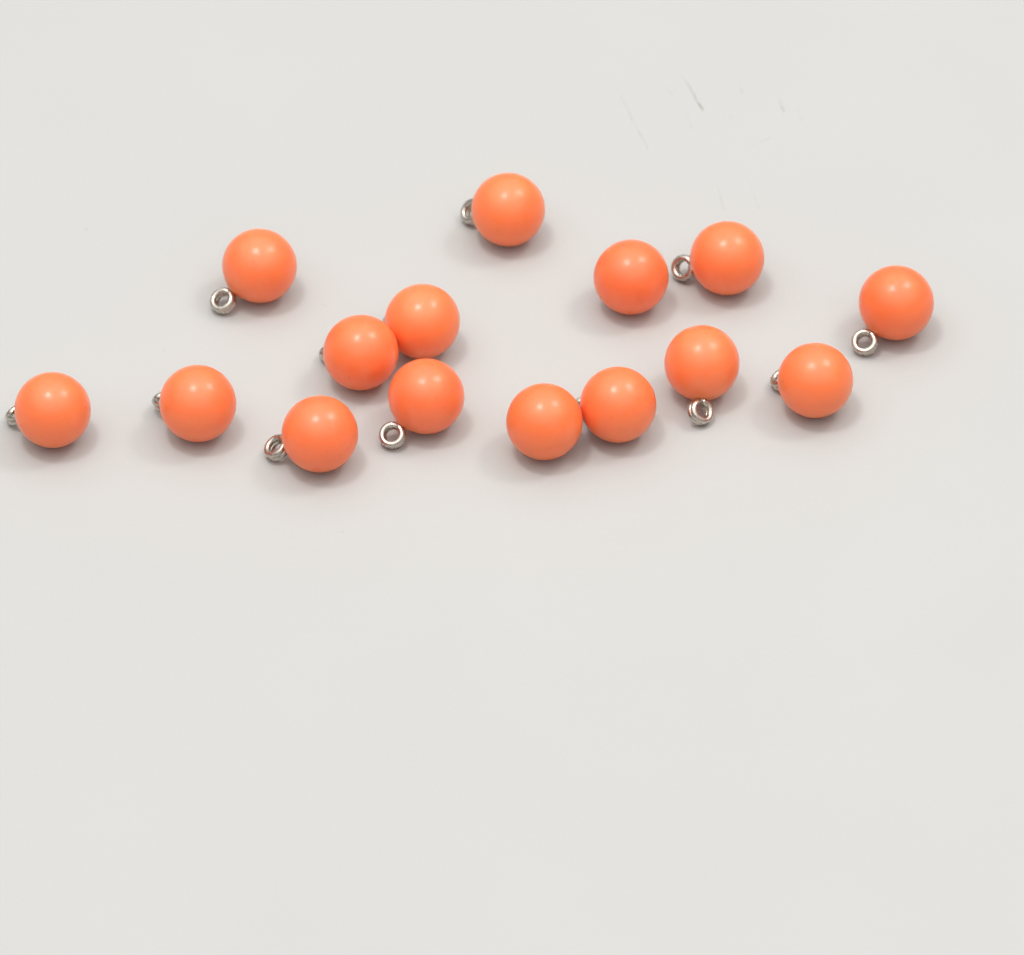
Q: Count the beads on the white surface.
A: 15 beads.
